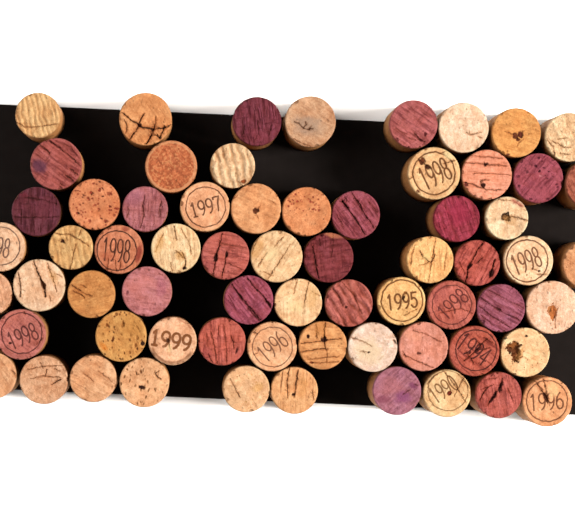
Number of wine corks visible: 66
